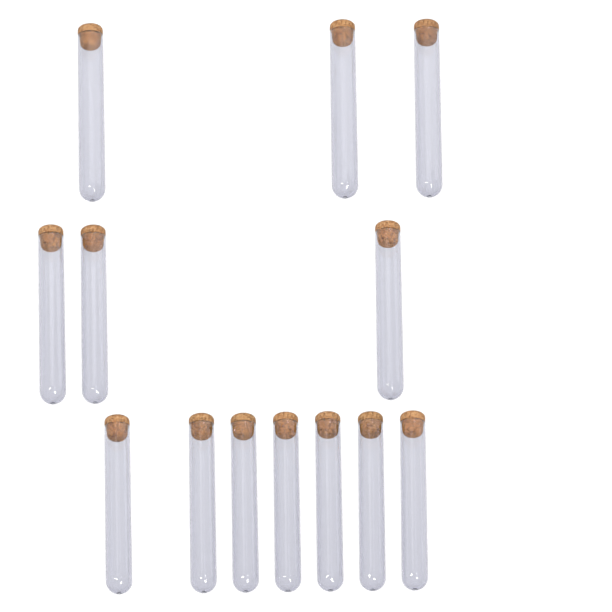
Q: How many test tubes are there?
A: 13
